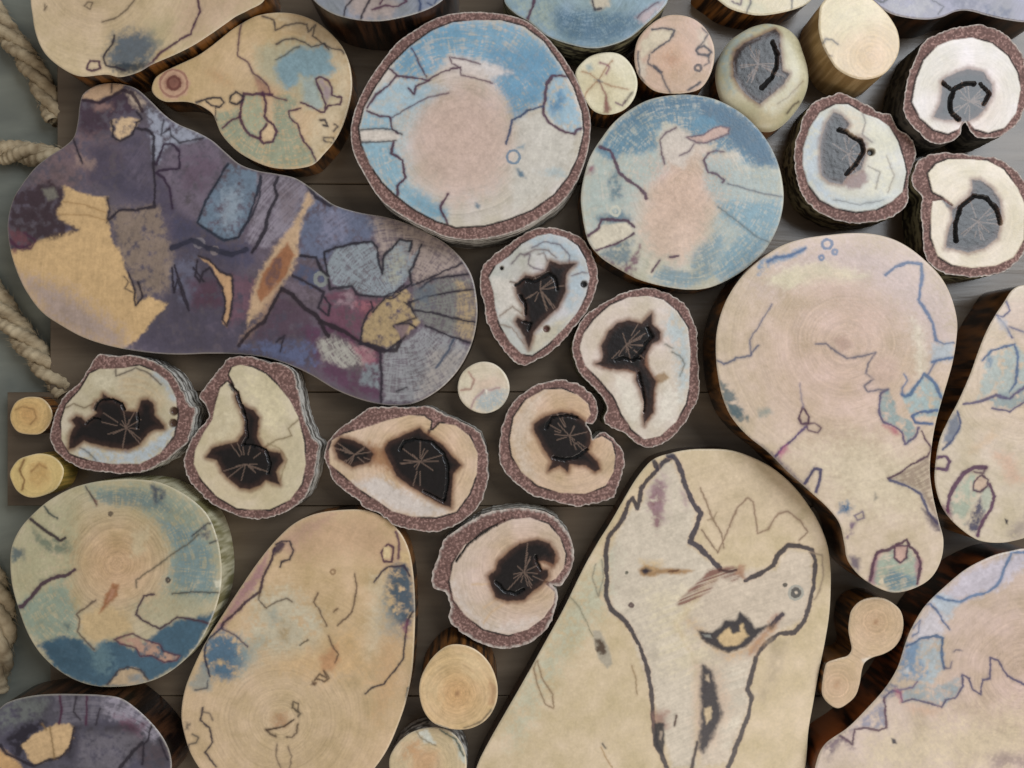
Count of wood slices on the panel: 36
